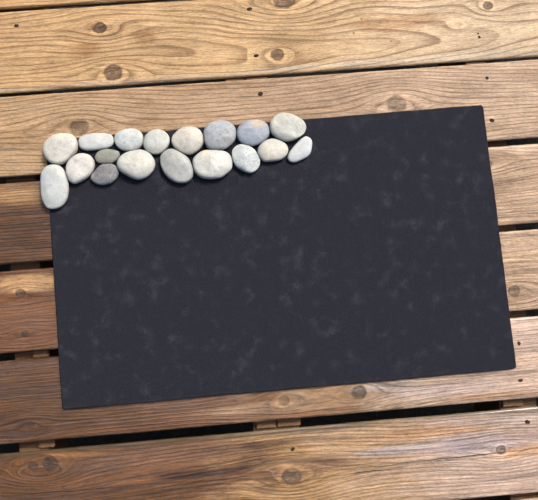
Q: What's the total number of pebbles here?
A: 18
